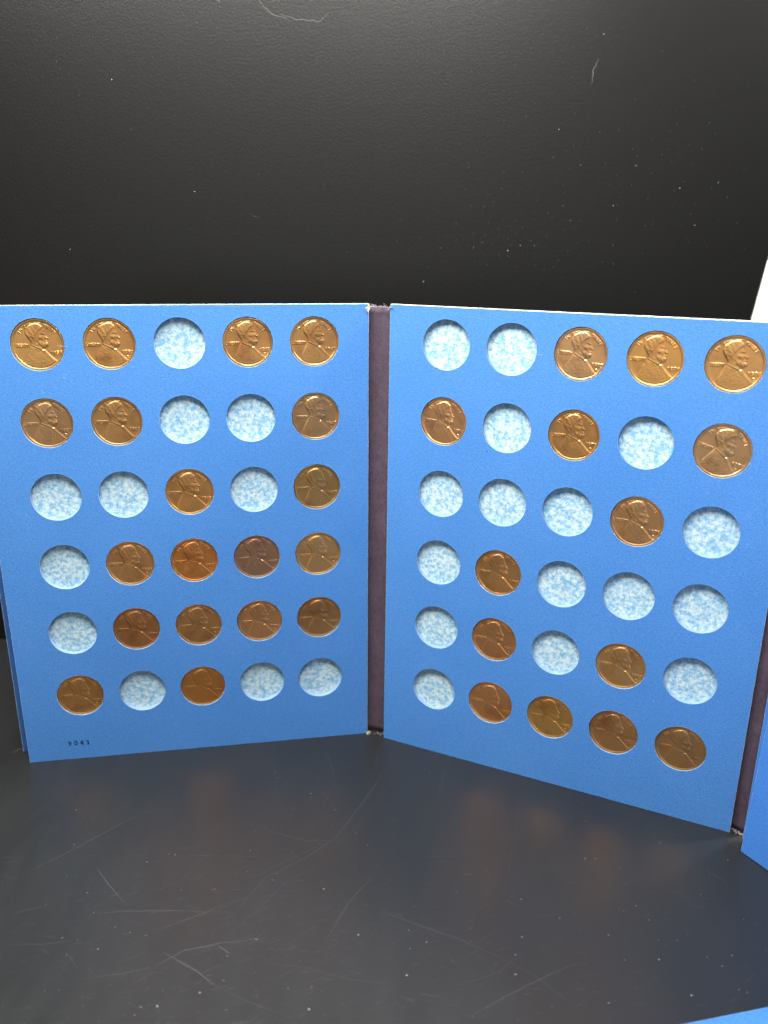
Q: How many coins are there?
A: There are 33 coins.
